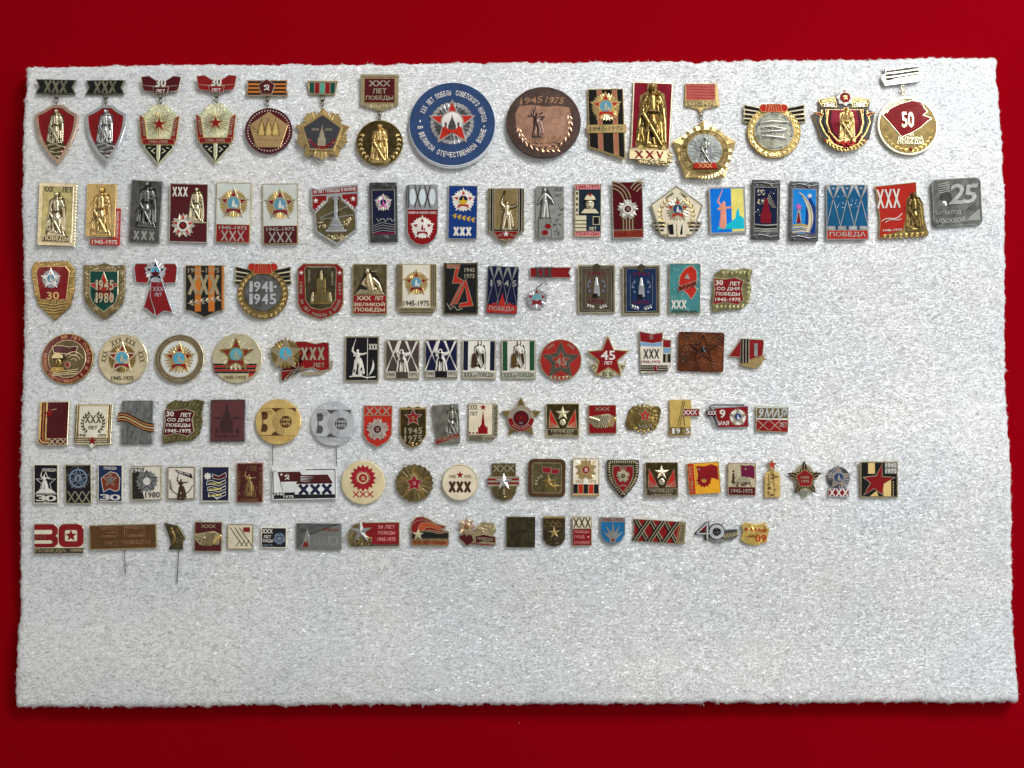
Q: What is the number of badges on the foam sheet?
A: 123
